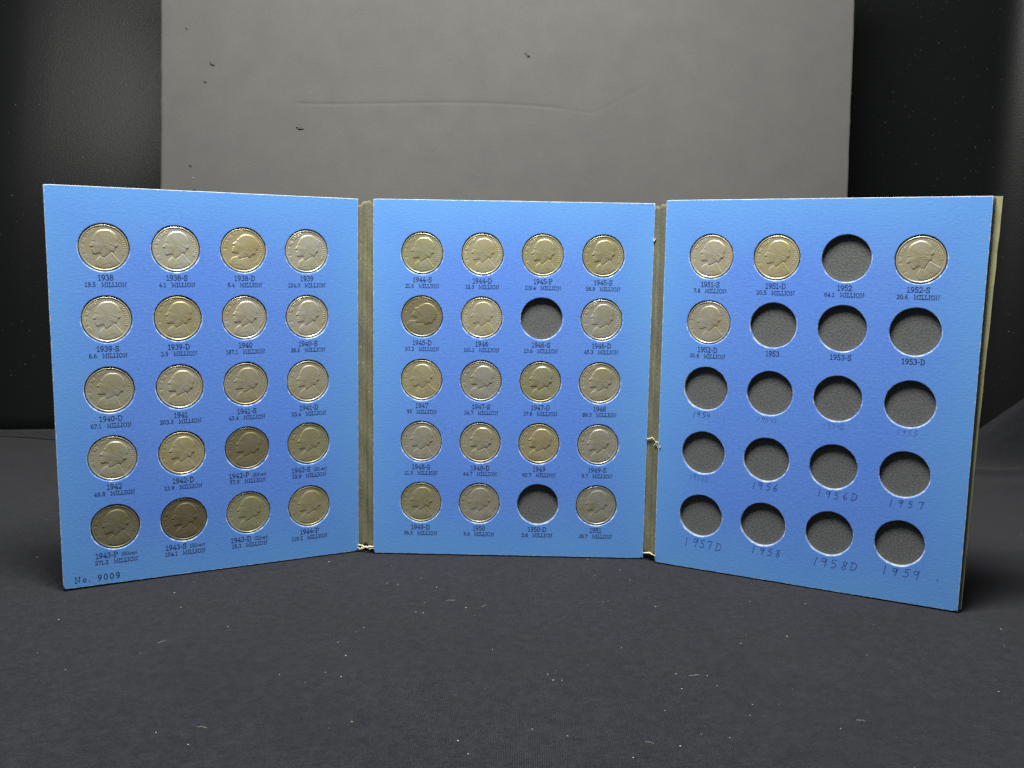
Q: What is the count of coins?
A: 42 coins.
